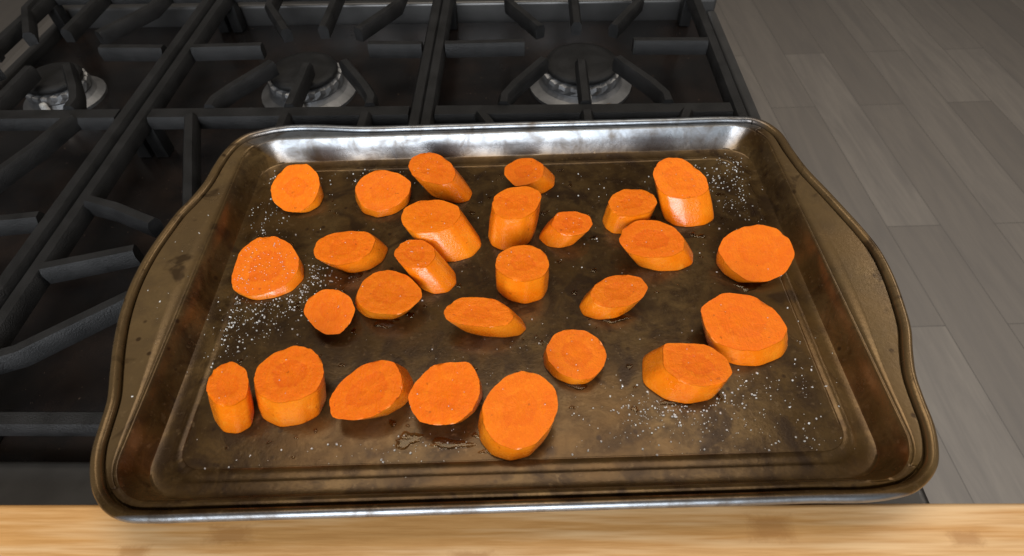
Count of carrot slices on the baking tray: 27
